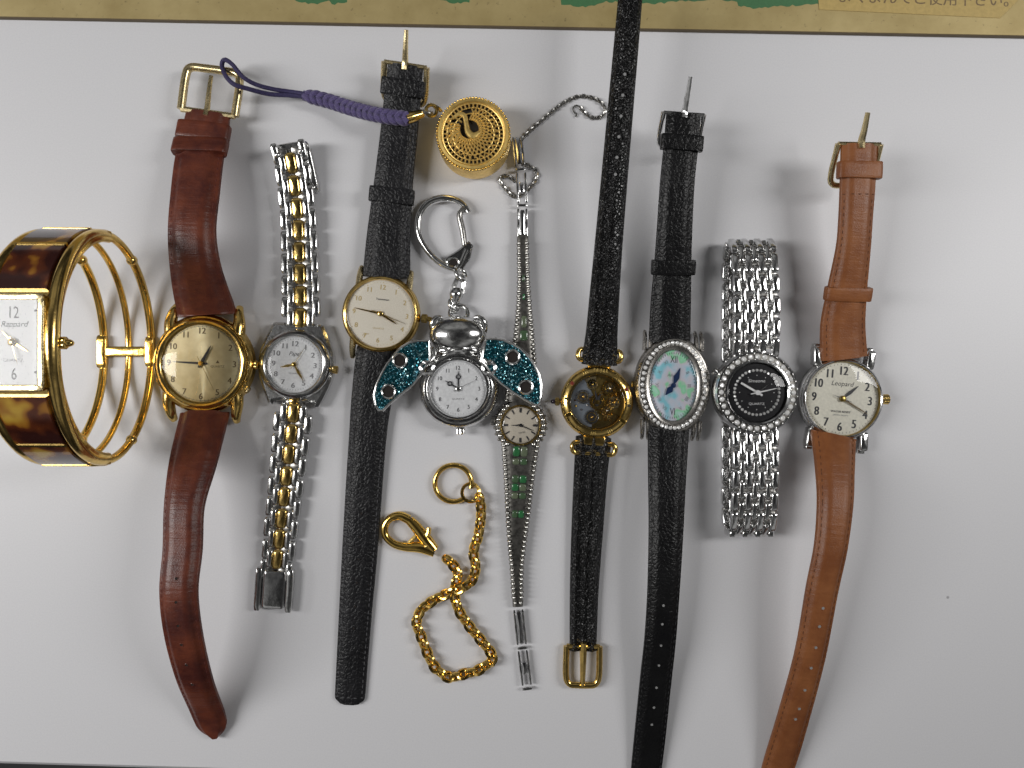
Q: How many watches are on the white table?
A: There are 10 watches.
